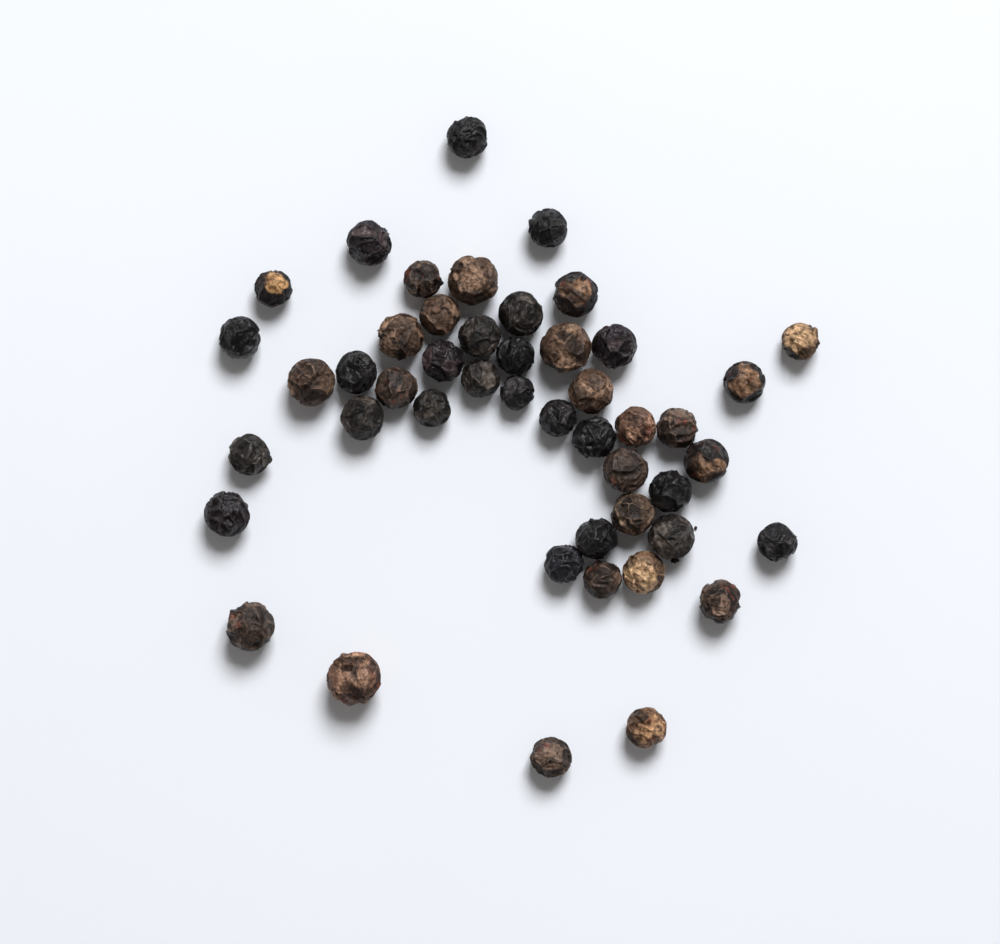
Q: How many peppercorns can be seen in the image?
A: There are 47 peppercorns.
